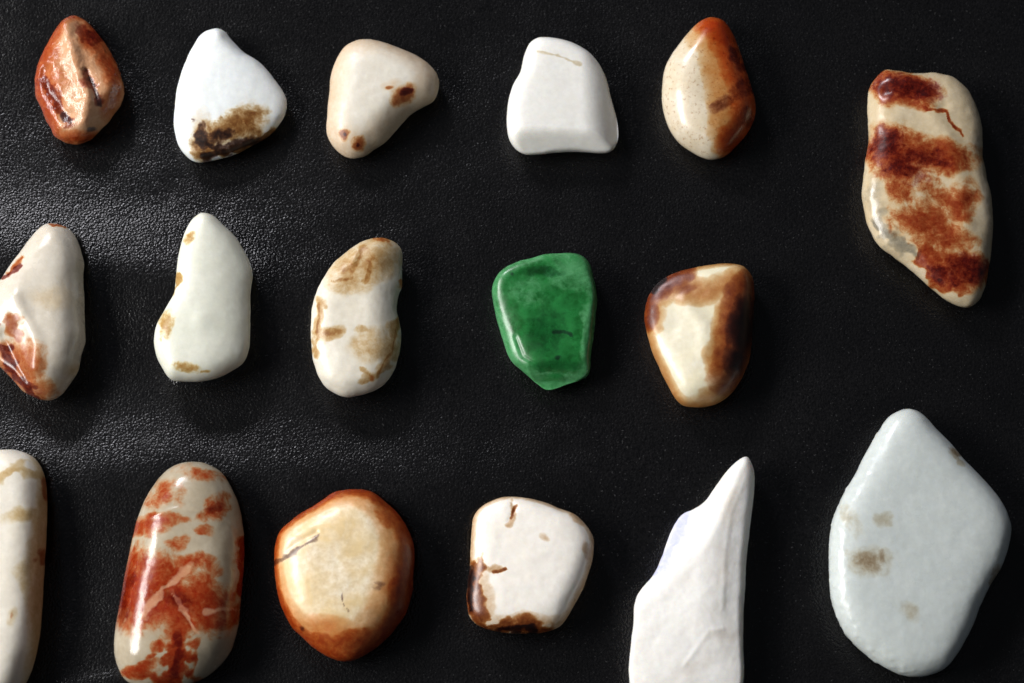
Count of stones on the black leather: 17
